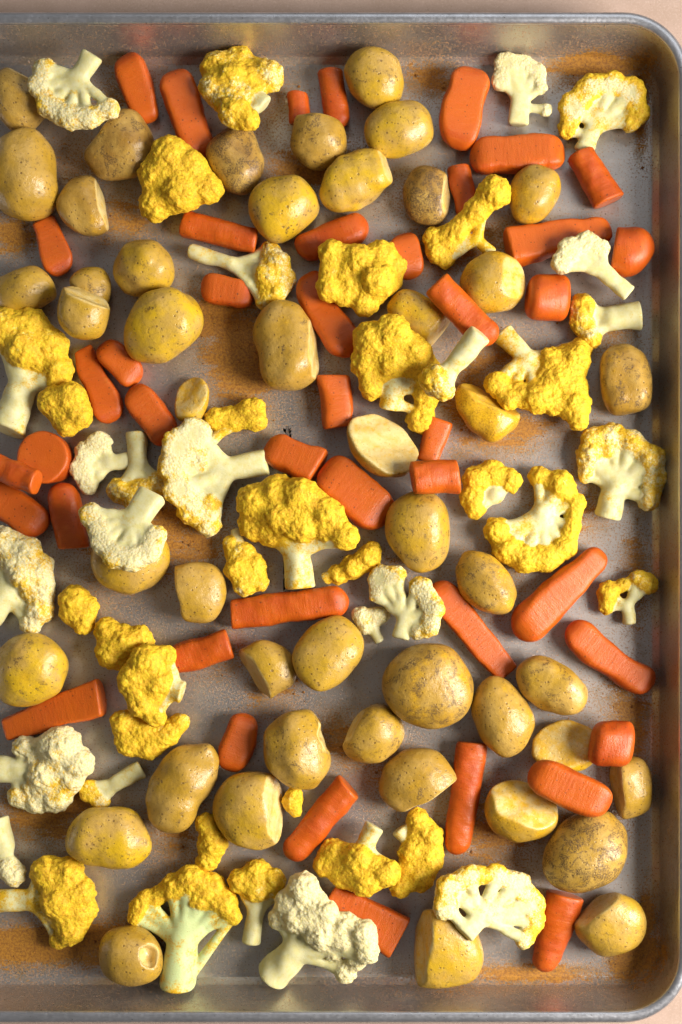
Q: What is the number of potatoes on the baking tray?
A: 47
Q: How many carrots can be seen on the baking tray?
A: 43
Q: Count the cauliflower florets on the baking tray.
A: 46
